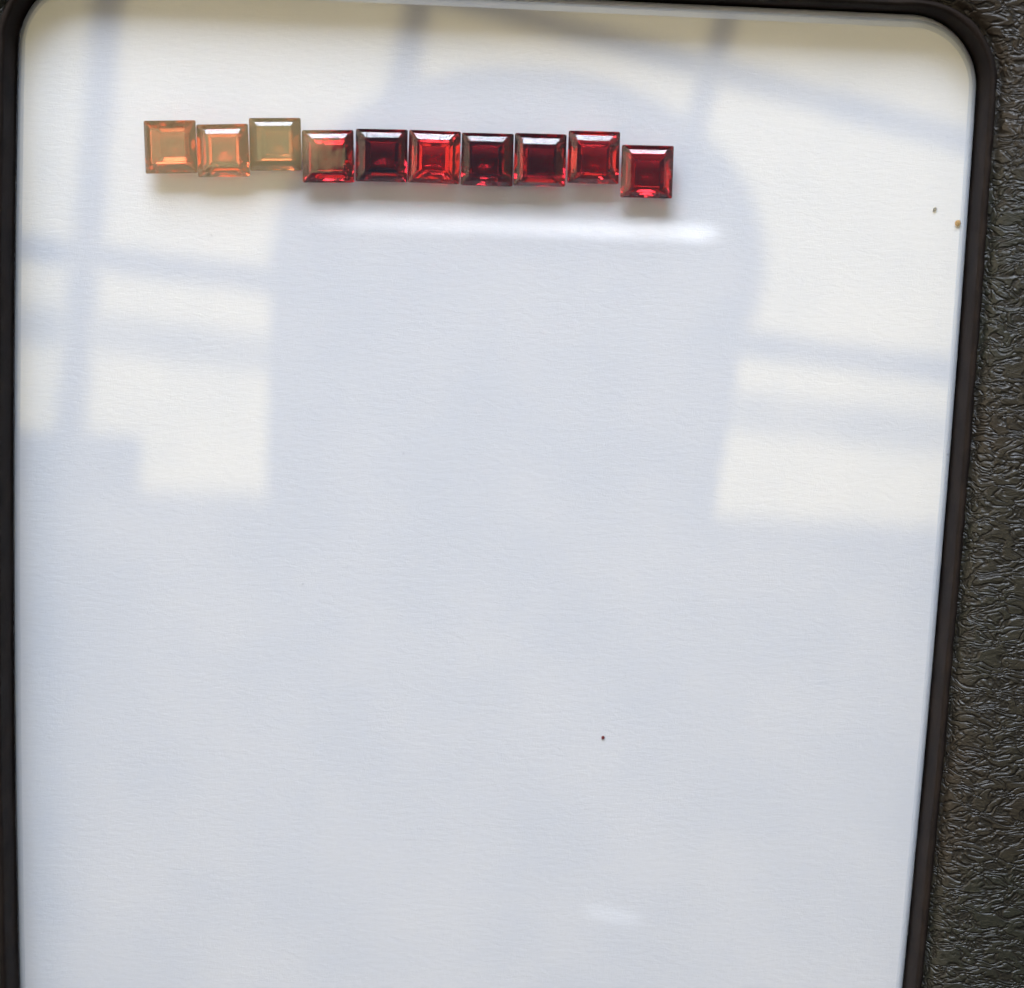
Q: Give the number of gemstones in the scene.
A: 10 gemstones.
